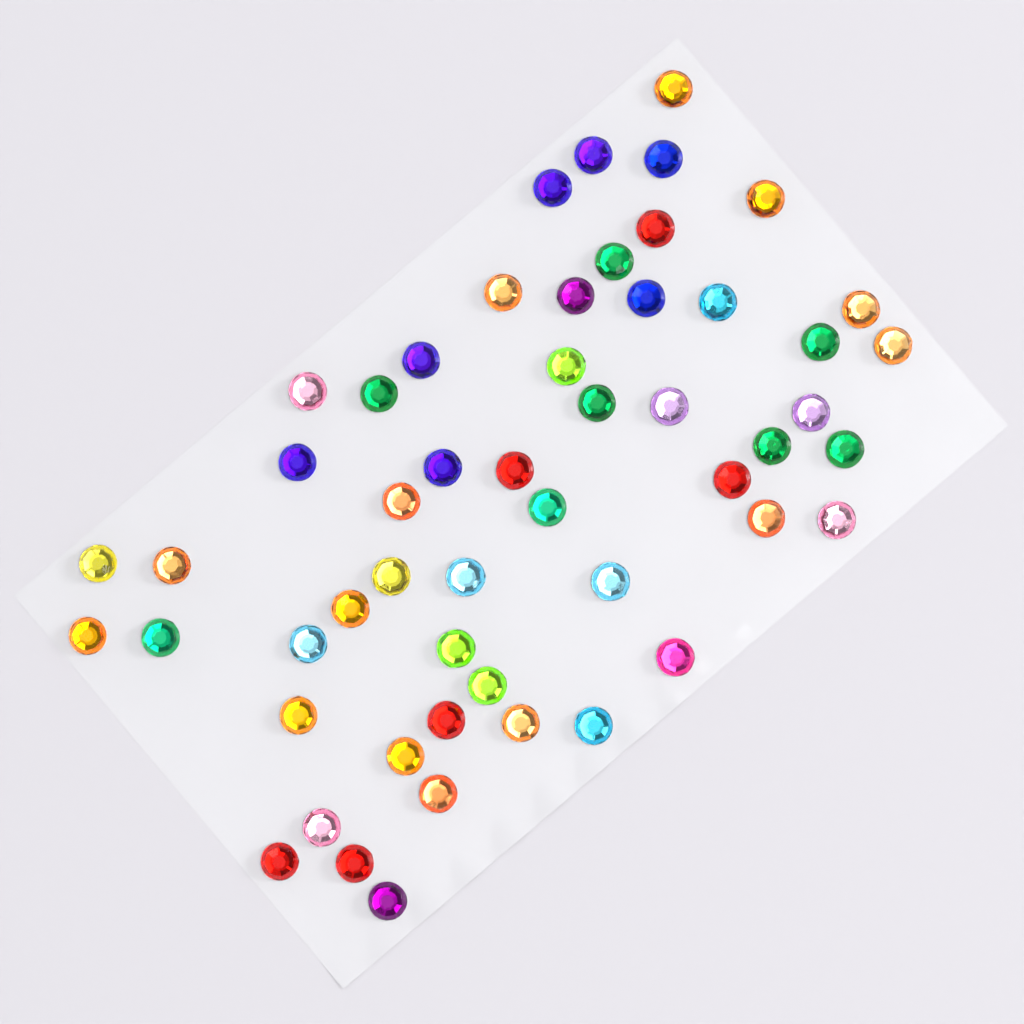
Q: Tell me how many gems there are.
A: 53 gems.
